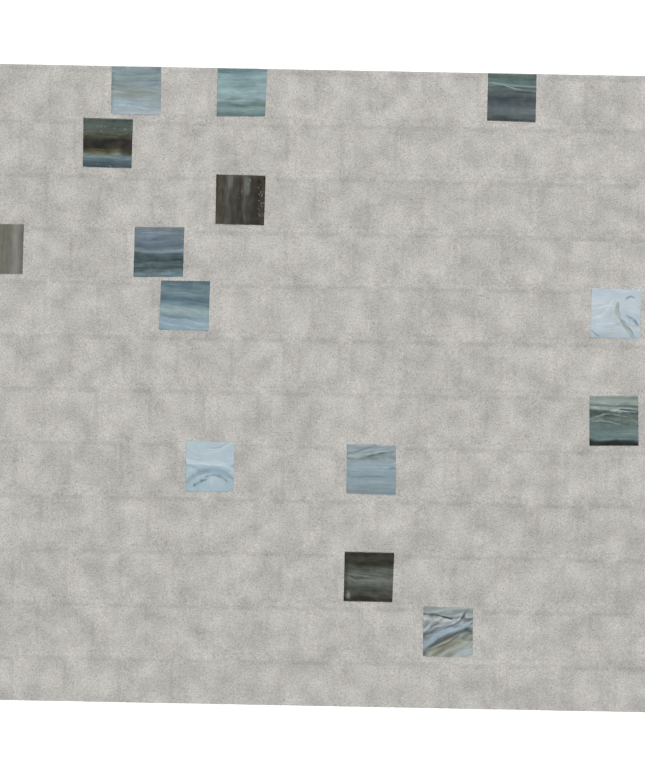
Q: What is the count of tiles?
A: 14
